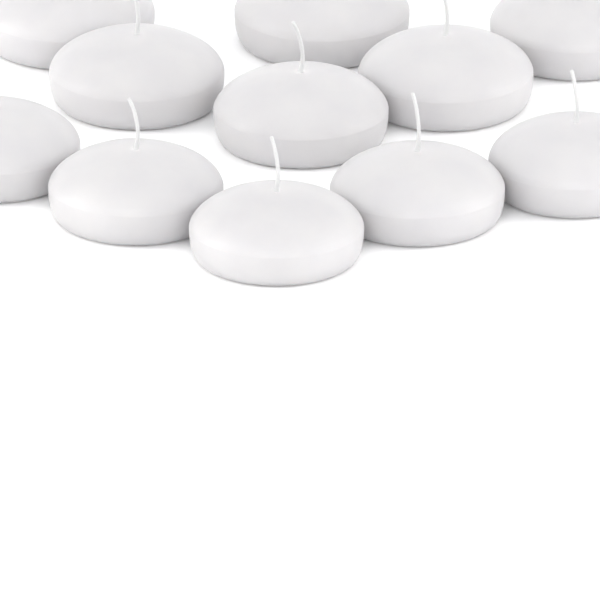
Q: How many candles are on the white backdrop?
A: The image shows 11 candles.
